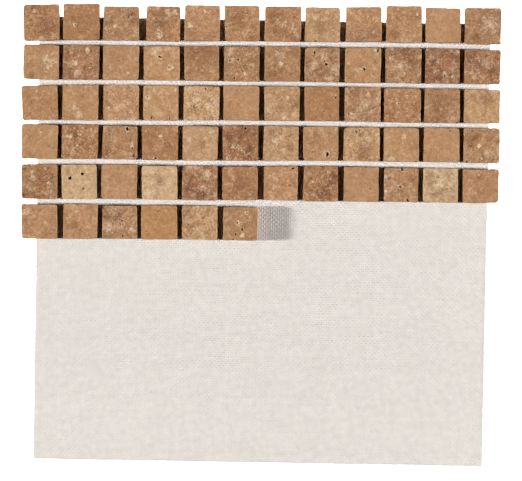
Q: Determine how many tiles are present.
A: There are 66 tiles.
